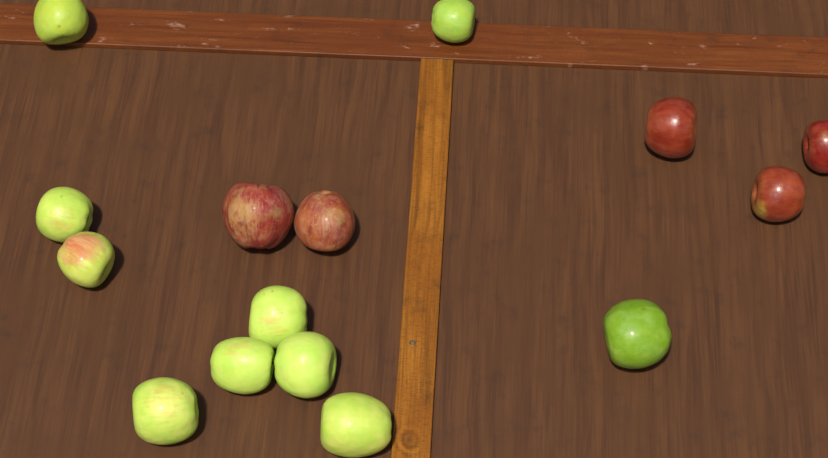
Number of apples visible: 15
